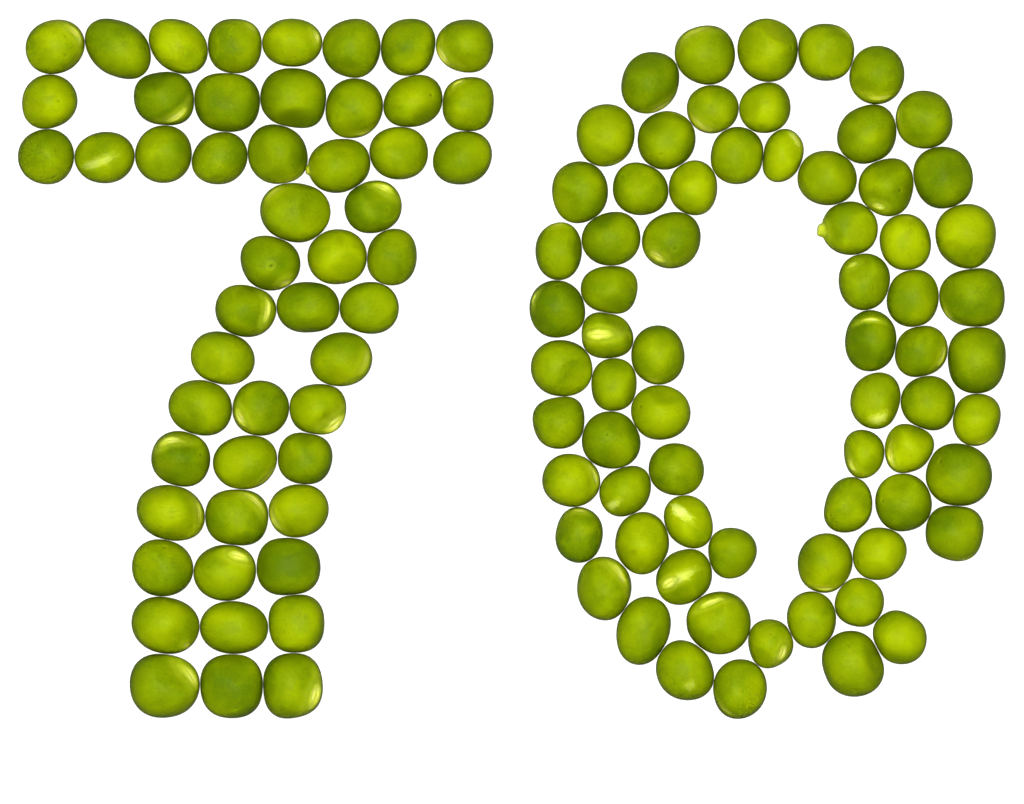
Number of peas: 120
